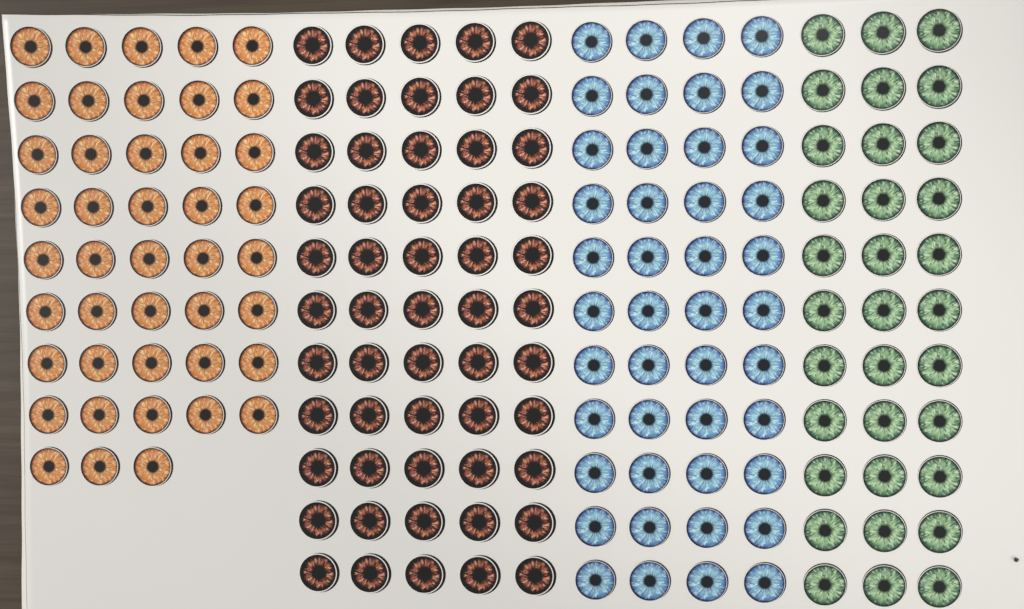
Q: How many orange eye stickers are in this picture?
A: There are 43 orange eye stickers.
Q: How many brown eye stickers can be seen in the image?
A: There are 55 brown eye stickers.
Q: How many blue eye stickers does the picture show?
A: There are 44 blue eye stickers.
